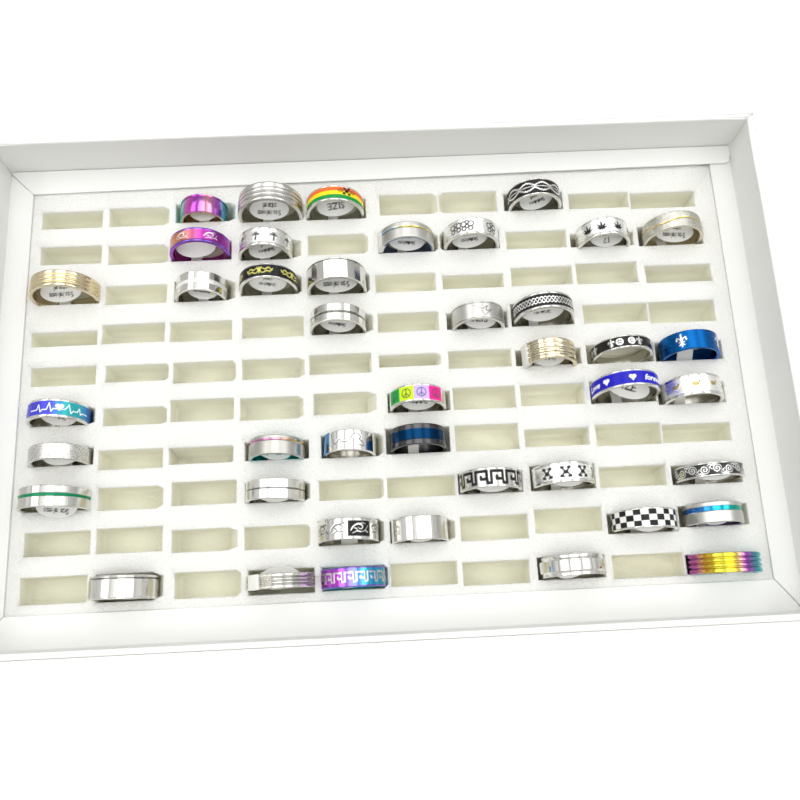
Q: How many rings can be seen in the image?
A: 42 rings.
